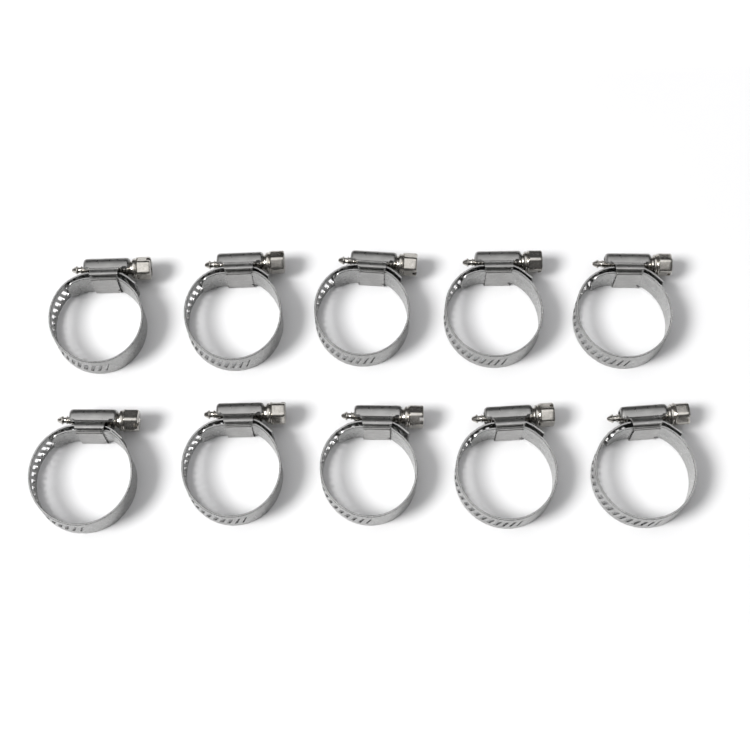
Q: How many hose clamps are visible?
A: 10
